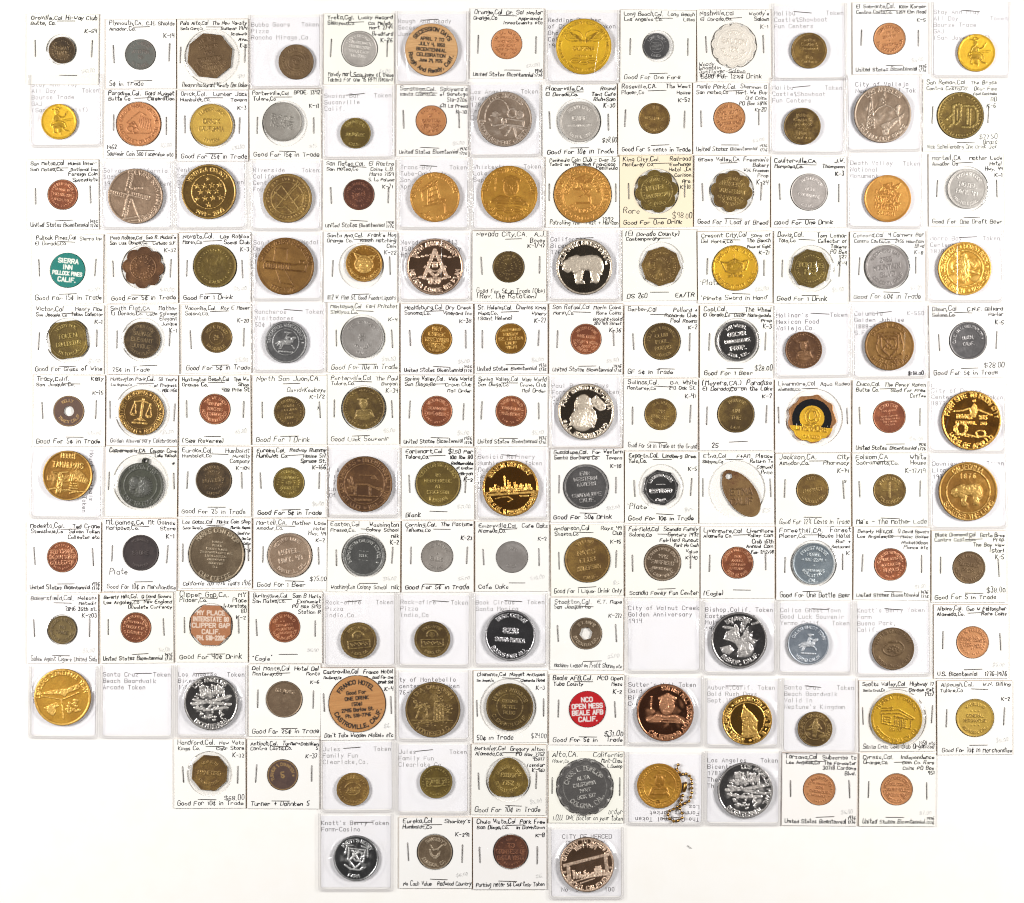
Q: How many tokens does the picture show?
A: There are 142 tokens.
